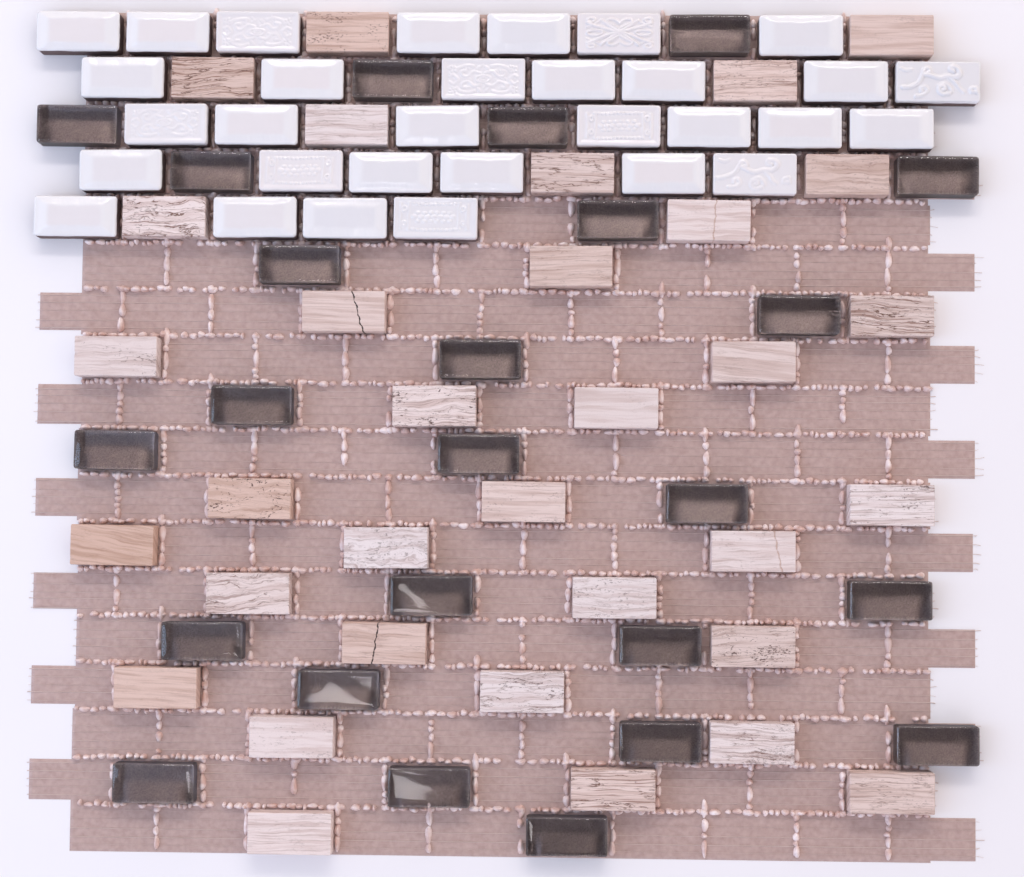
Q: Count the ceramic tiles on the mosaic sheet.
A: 31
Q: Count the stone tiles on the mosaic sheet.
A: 33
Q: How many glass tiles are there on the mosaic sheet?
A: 24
